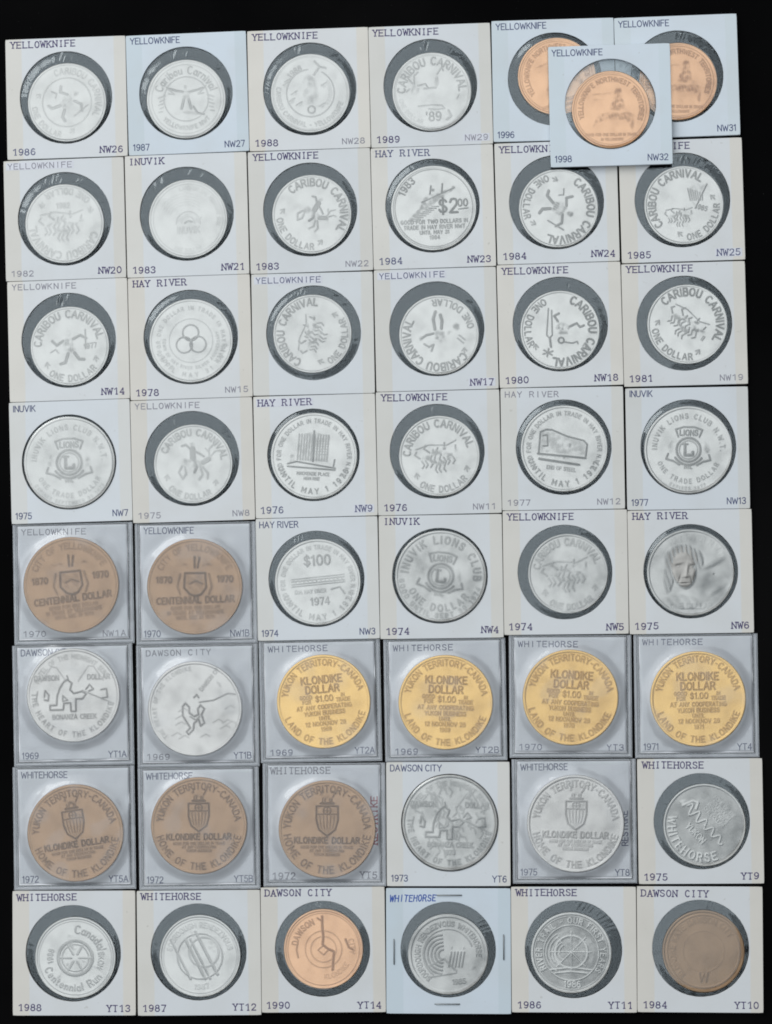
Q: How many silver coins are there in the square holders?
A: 35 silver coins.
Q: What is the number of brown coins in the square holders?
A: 6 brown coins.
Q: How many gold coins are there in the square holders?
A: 4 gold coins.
